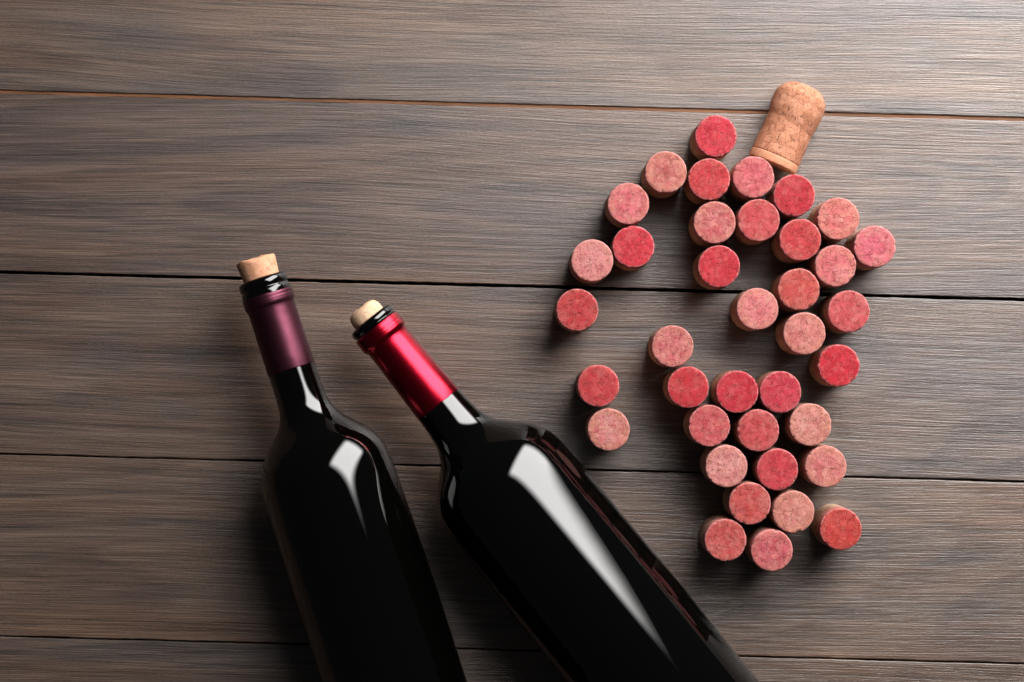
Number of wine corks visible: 38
